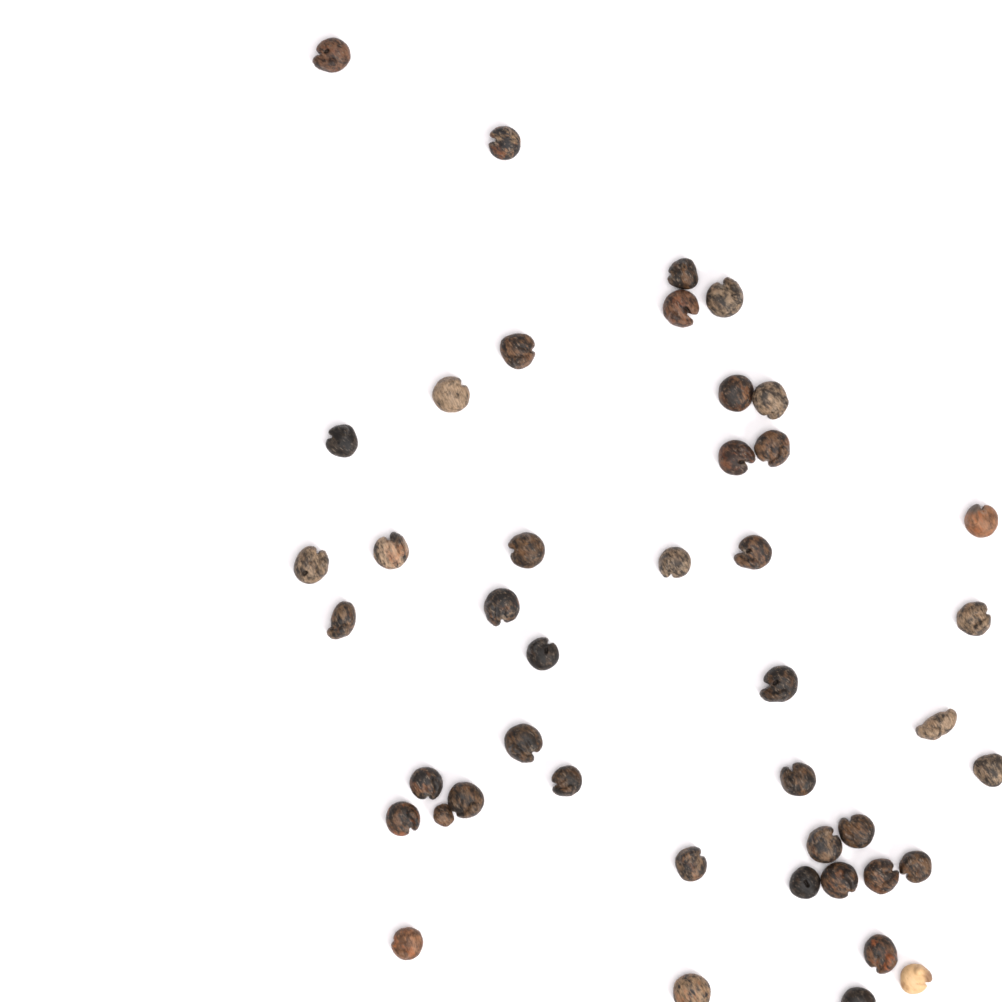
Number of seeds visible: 44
